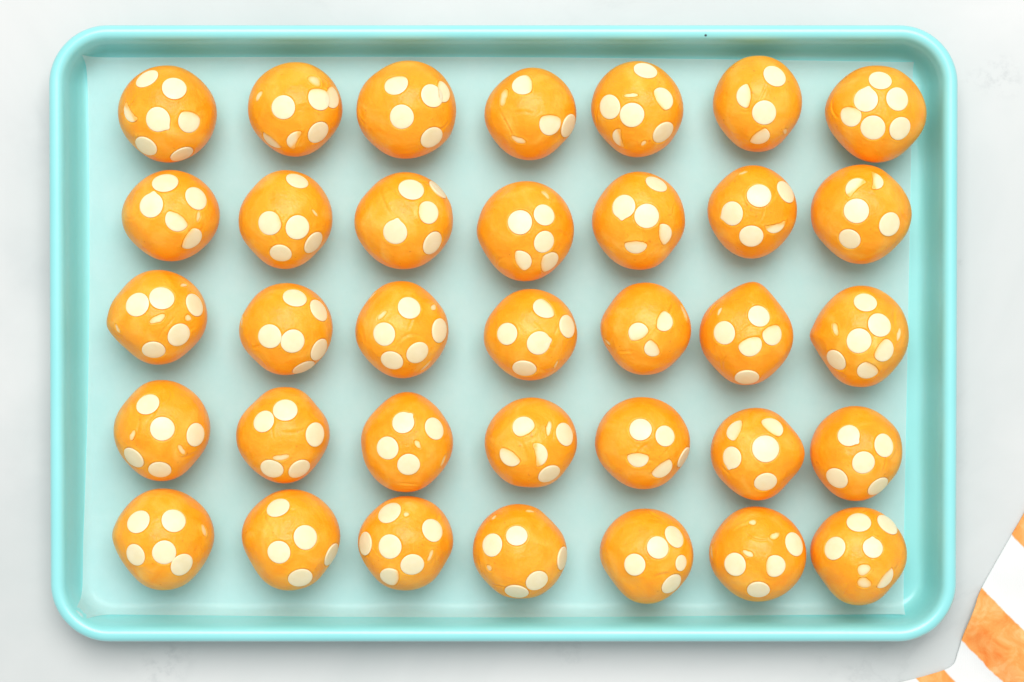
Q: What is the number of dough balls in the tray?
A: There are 35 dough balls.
